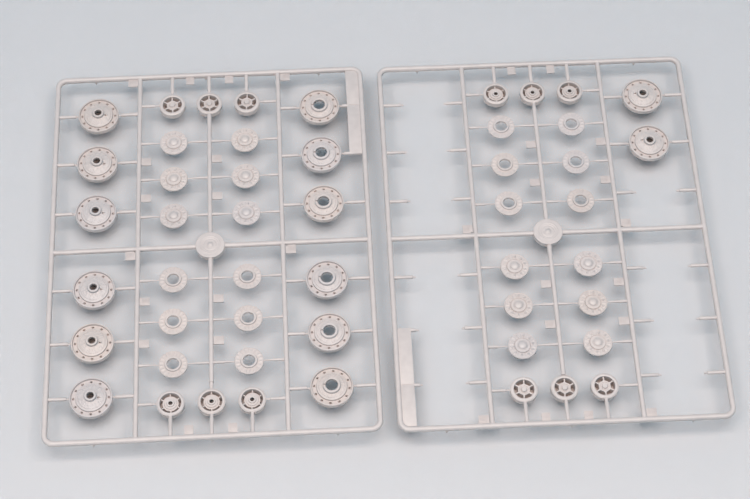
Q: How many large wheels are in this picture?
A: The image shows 14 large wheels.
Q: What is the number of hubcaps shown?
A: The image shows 12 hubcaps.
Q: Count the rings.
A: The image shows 12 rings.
